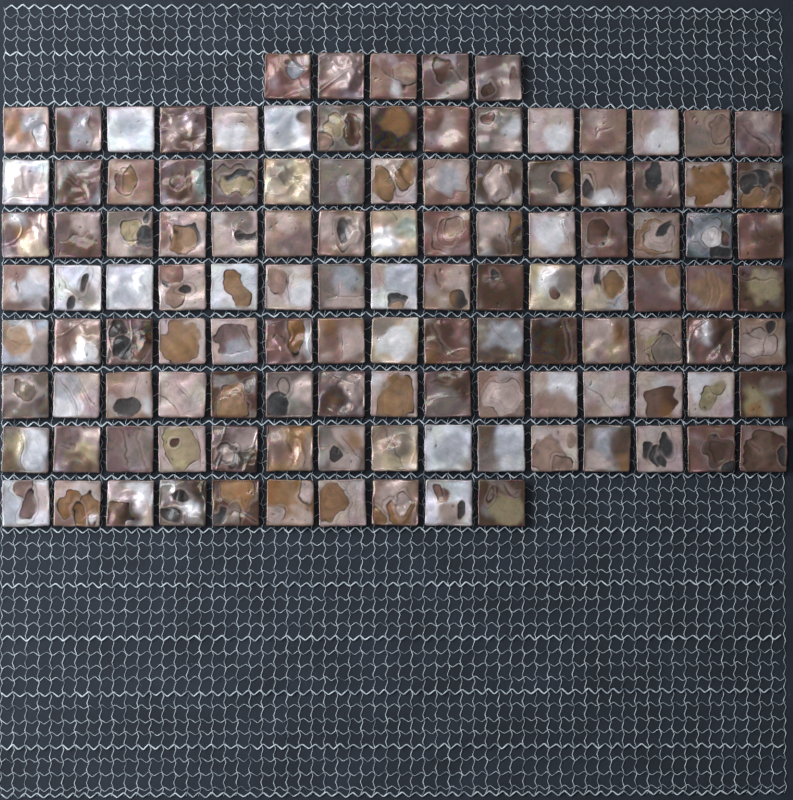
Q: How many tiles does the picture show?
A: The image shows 120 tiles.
